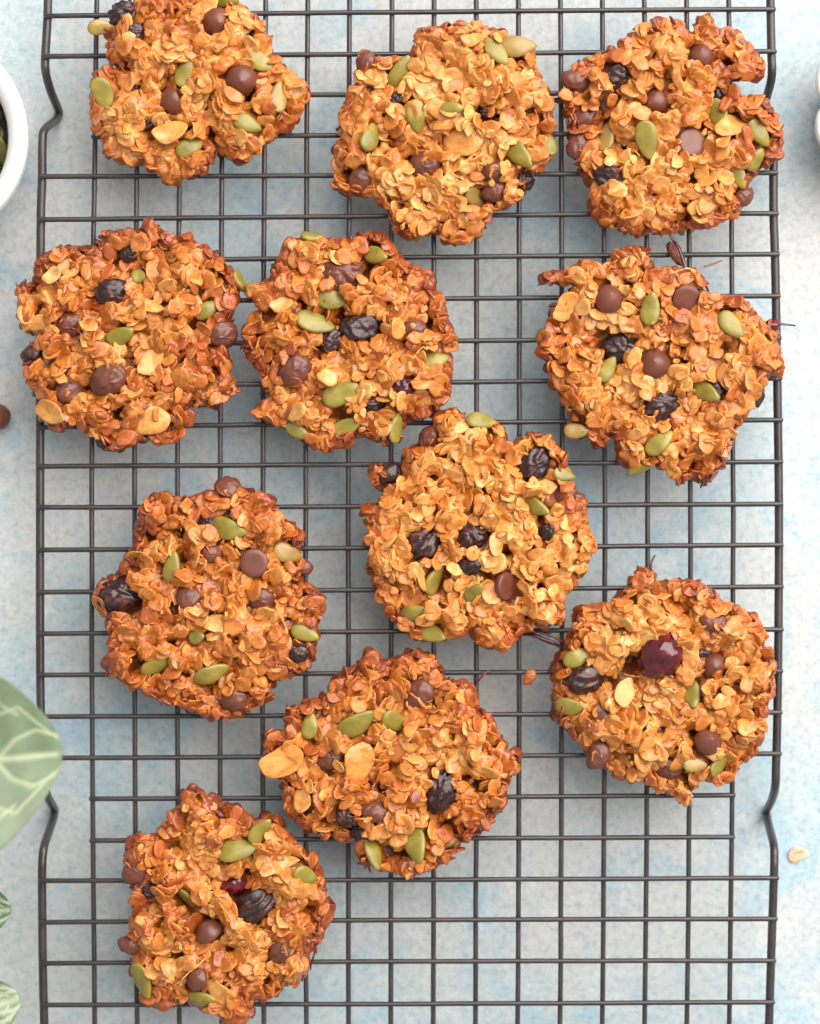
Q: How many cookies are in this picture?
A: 11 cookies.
